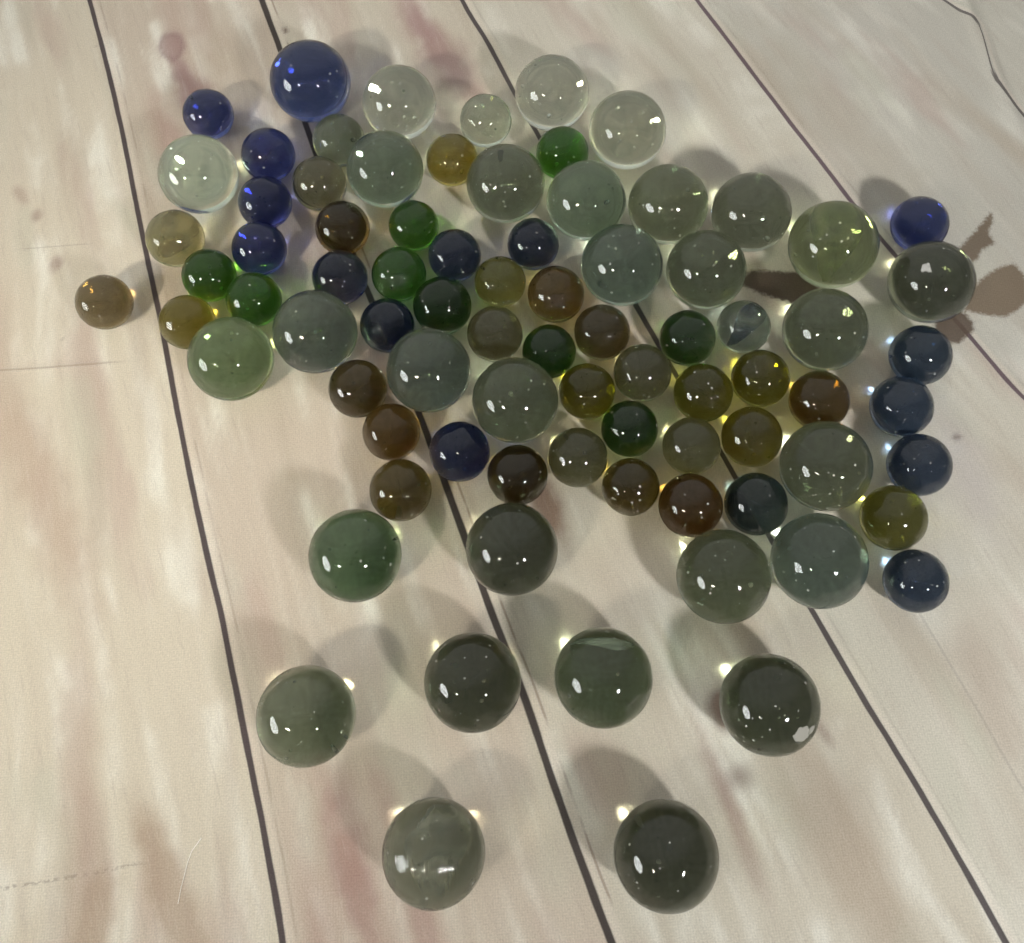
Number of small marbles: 52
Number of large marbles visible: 30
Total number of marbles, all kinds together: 82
